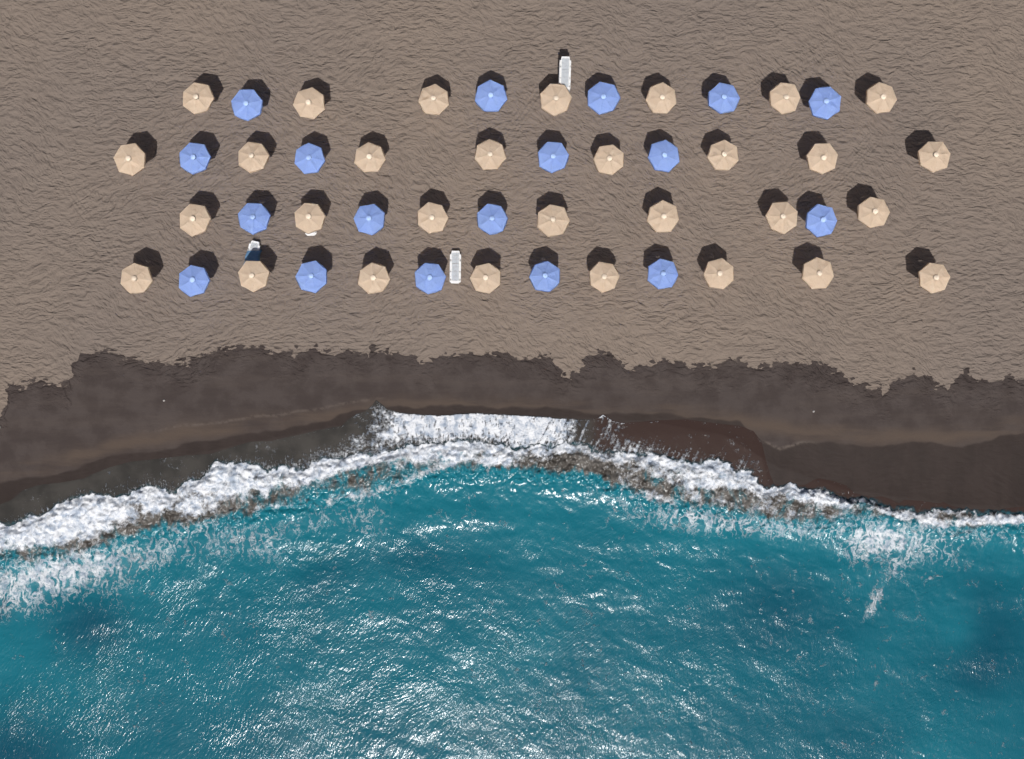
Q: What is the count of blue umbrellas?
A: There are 18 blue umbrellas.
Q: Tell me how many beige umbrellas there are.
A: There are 30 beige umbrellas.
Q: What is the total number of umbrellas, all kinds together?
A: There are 48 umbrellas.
